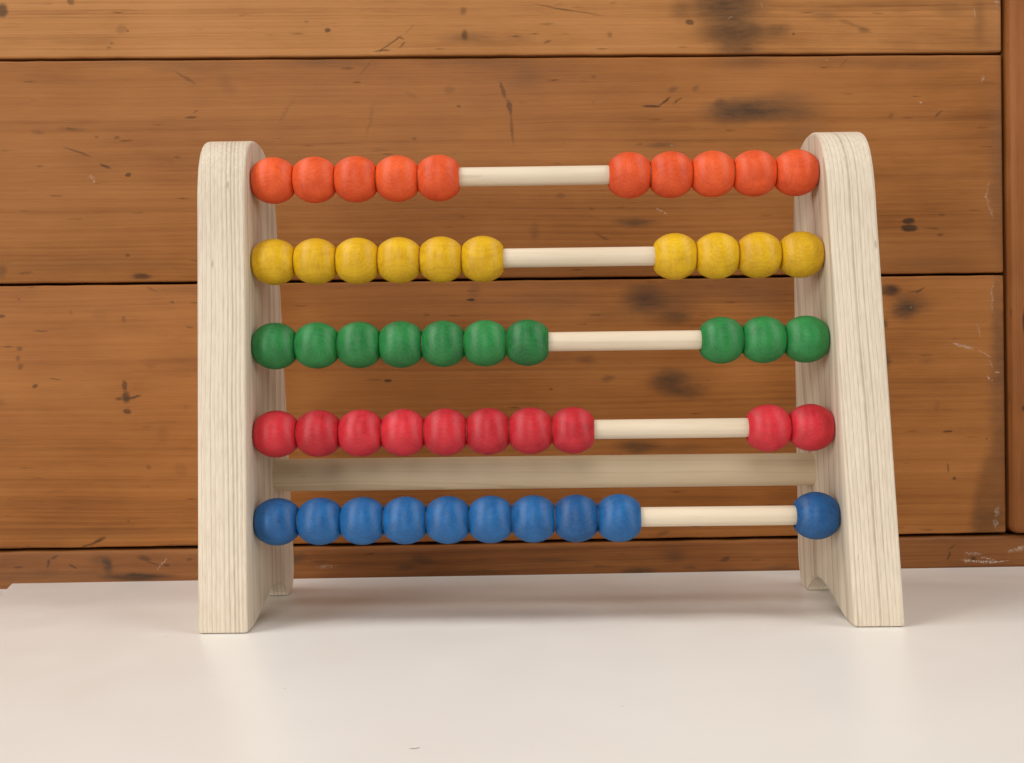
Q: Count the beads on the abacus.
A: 50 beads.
